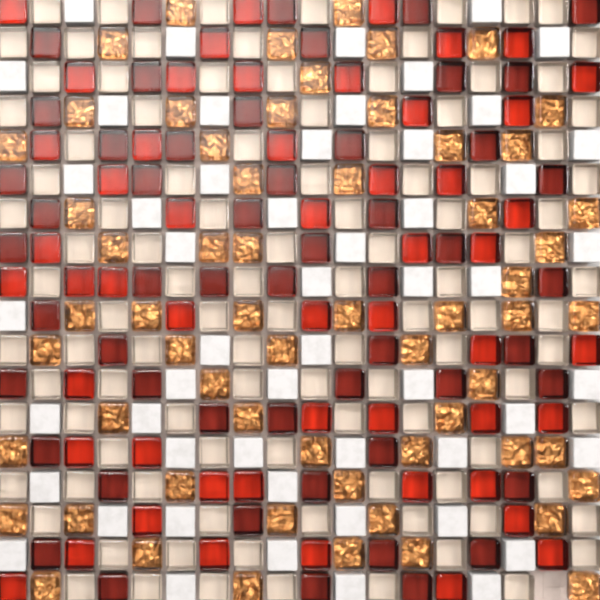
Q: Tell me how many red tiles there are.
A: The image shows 105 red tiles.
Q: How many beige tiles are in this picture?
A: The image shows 104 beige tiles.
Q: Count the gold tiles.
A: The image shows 61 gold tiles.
